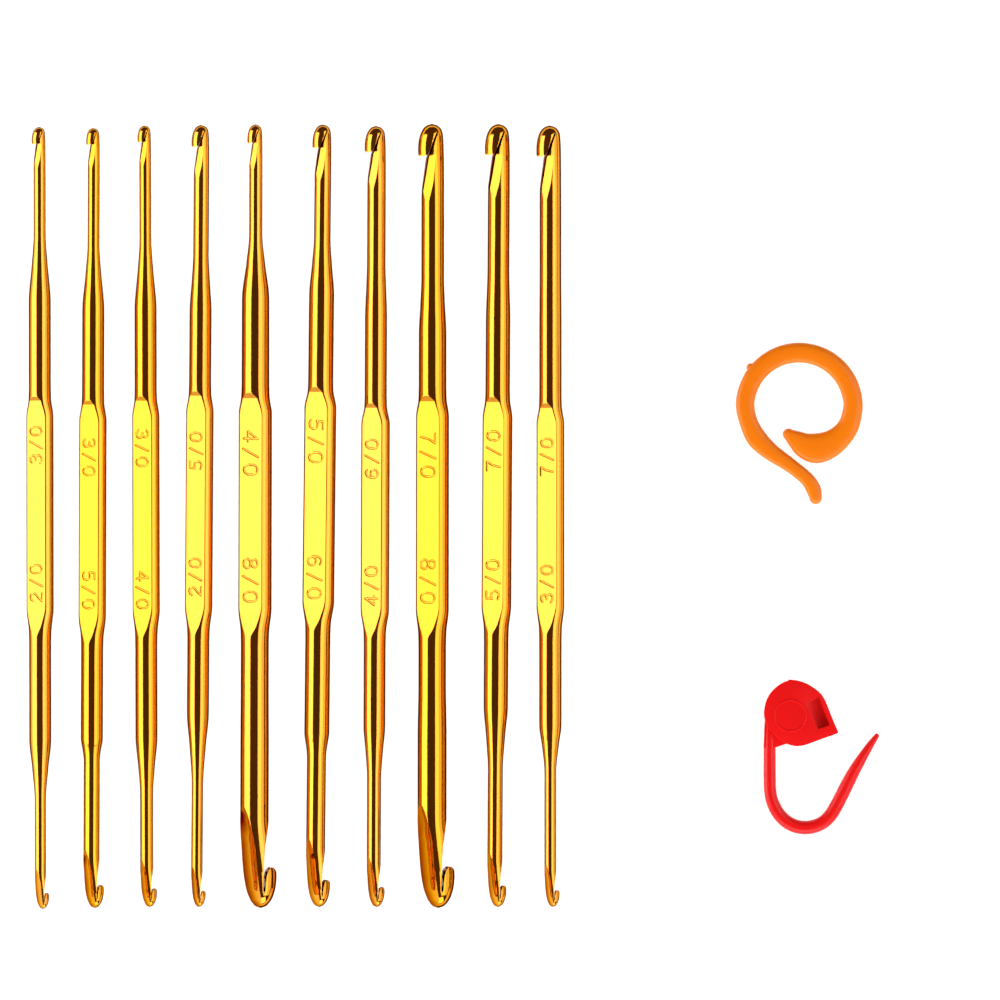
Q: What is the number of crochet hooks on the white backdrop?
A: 10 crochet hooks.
